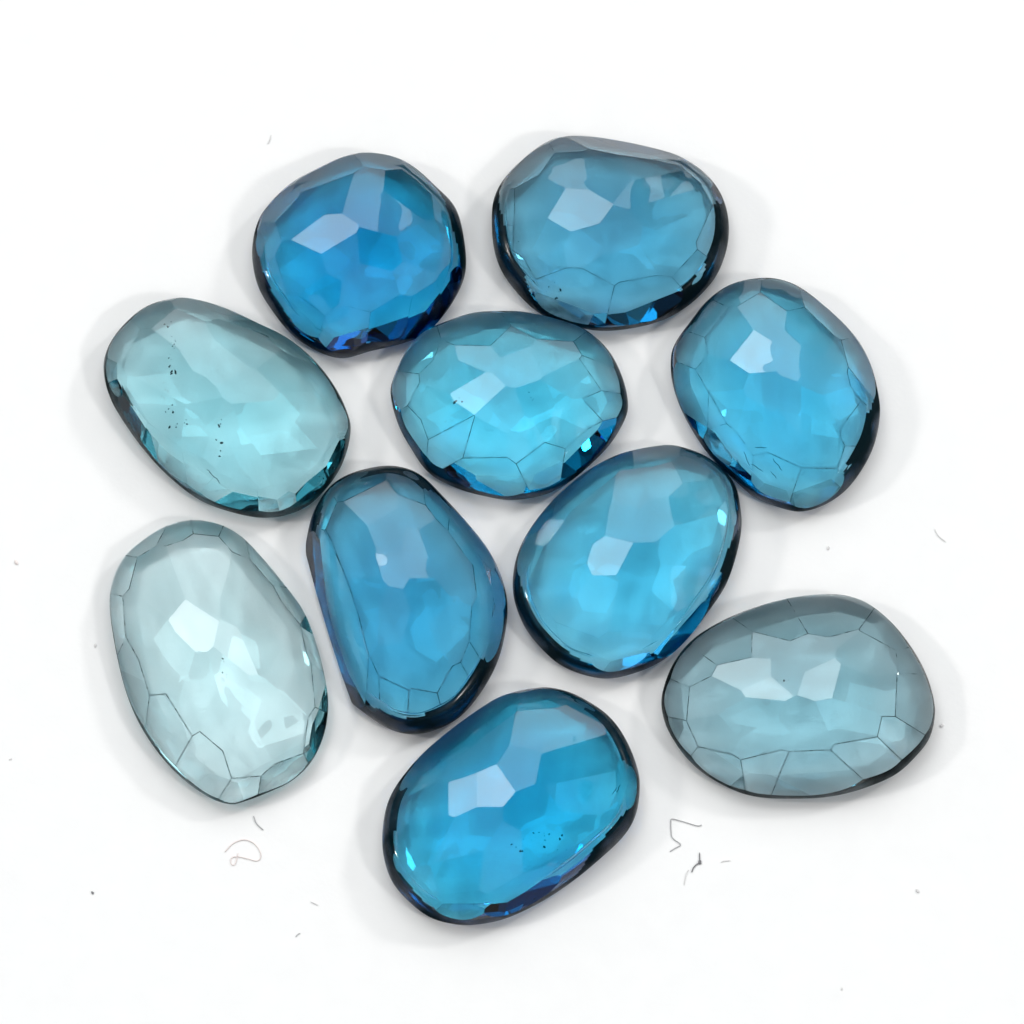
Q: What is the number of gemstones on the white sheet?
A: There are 10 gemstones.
